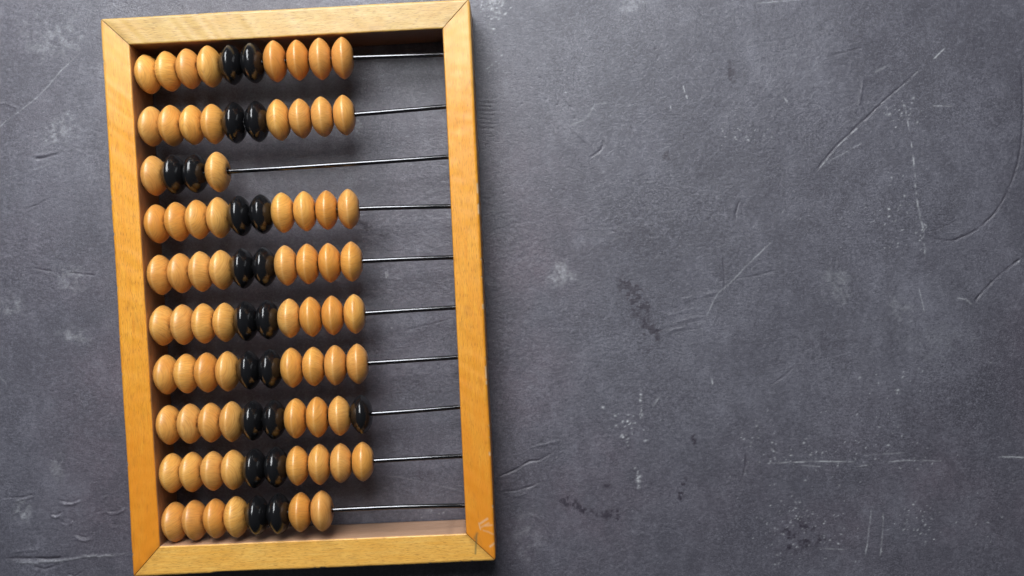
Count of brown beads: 71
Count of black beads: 21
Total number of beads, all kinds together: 92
